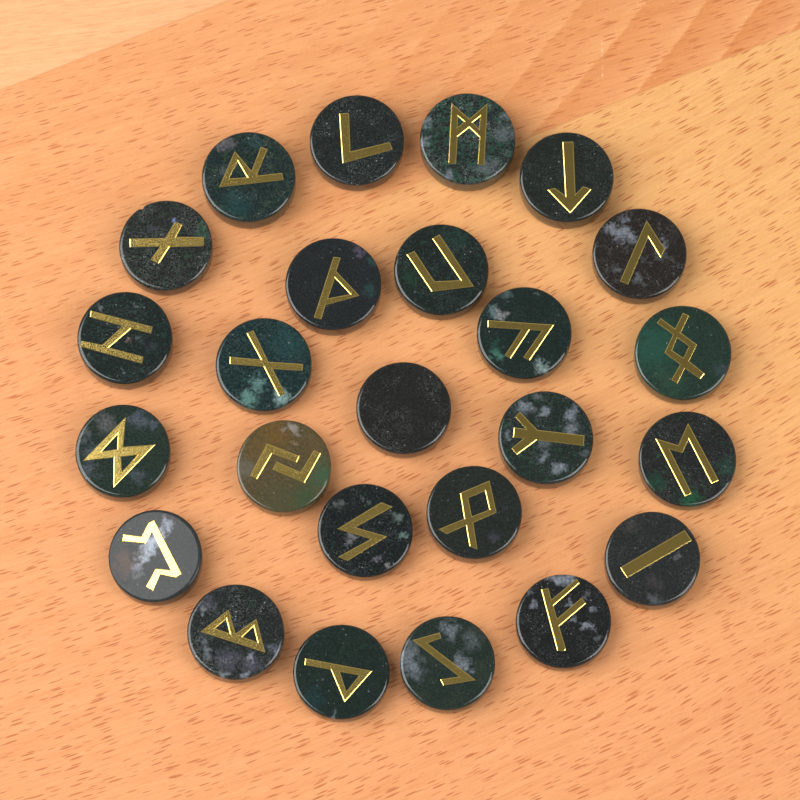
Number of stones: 25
